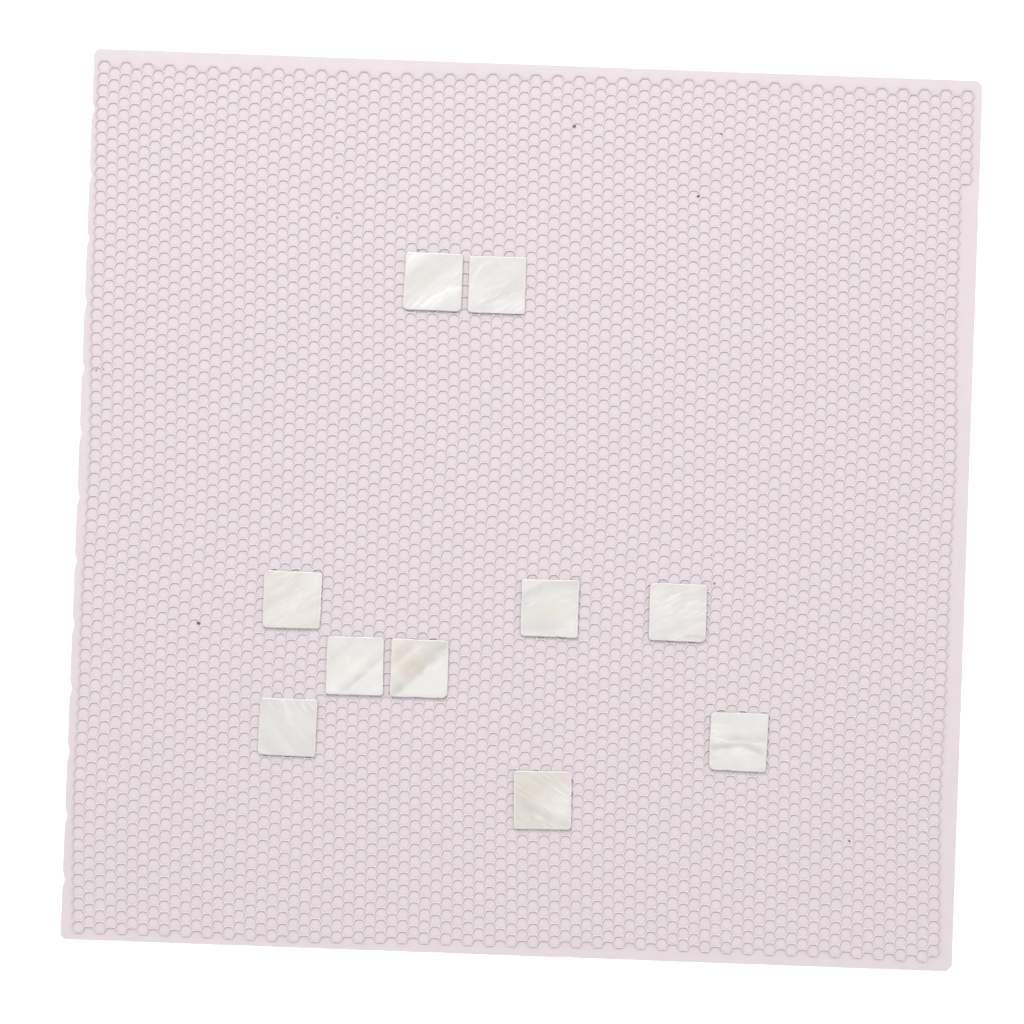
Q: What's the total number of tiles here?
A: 10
